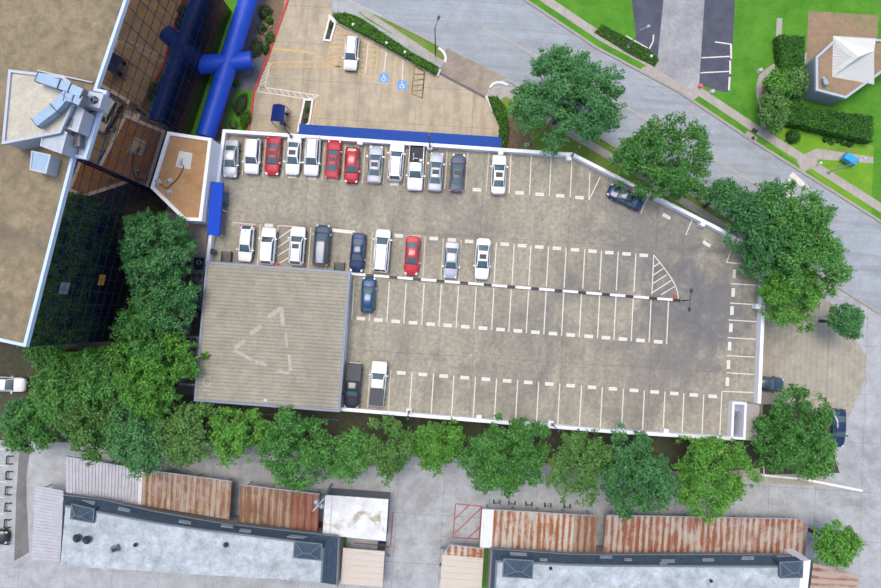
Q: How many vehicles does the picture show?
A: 31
